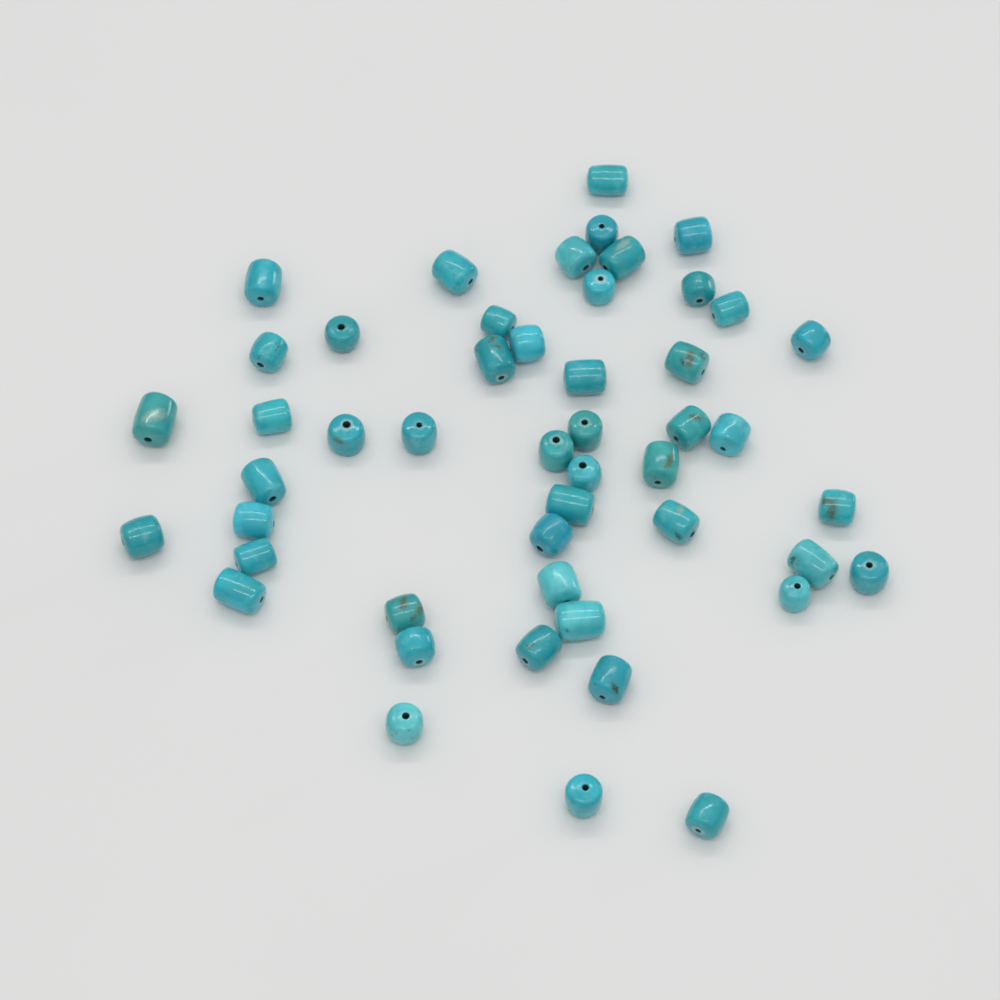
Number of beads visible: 49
